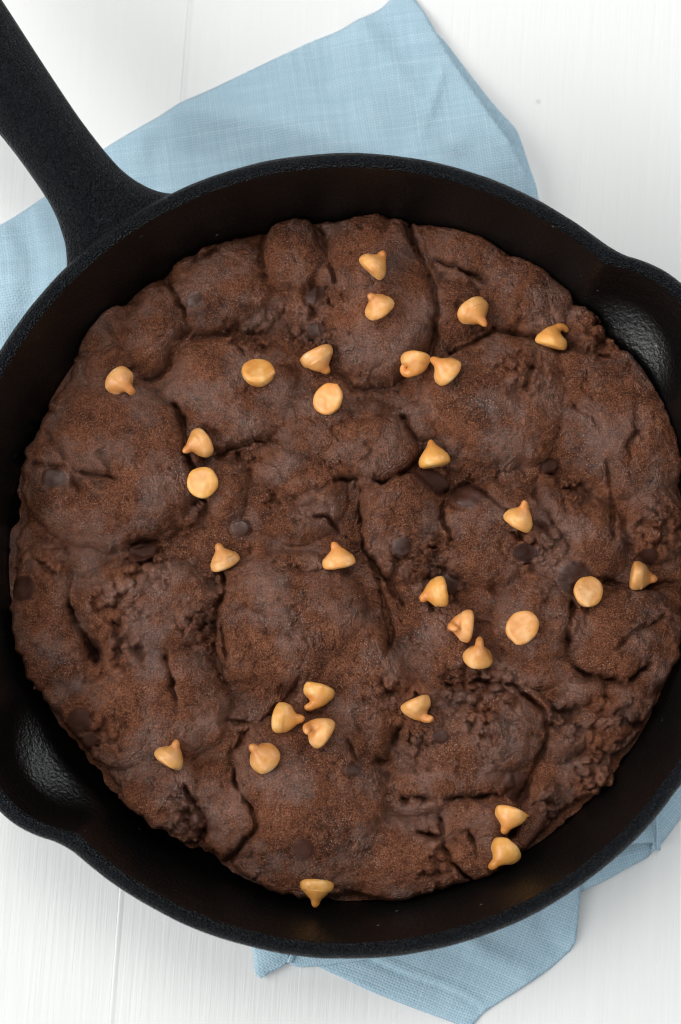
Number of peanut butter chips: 31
